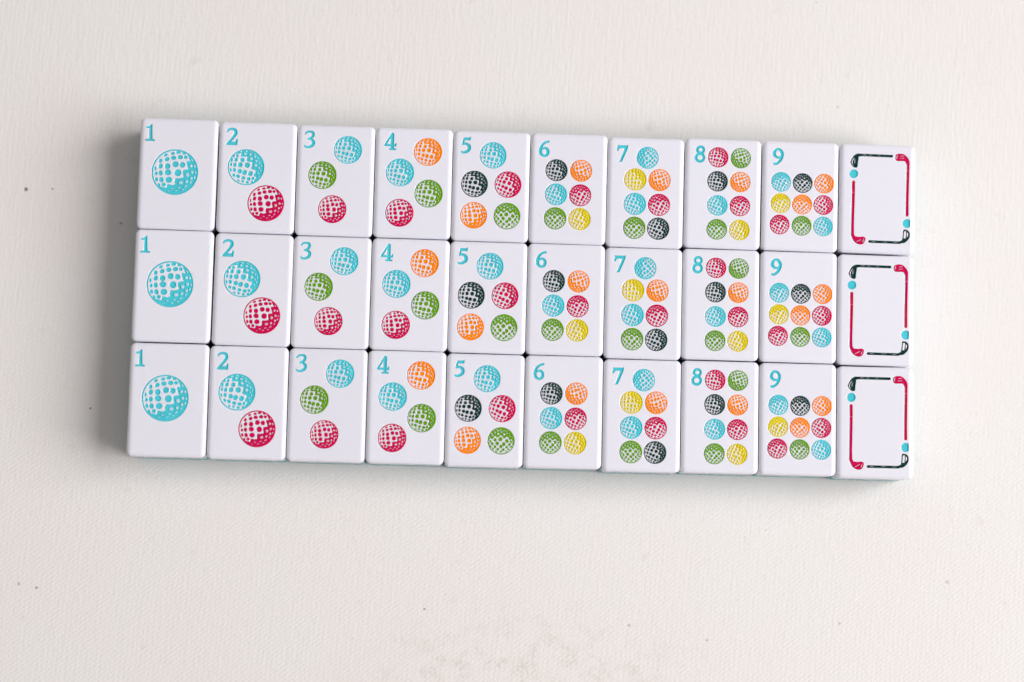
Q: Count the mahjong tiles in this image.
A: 30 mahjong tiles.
